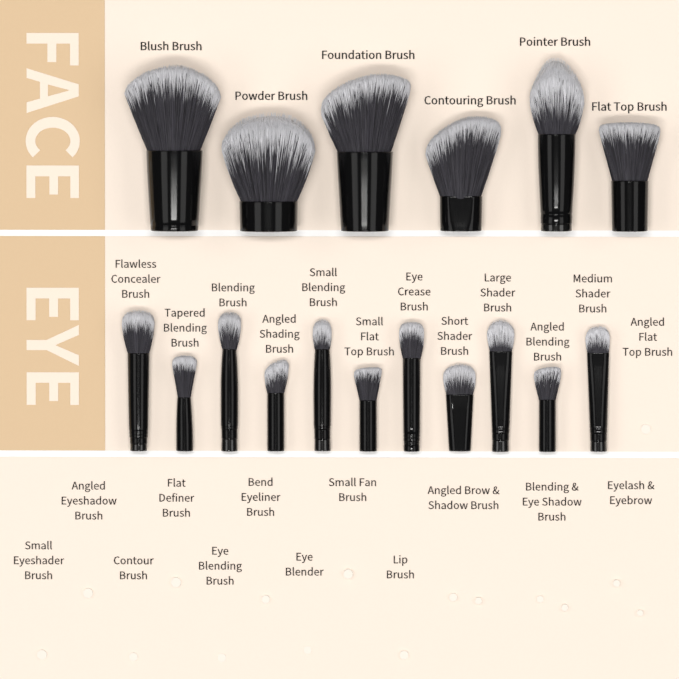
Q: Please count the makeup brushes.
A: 17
